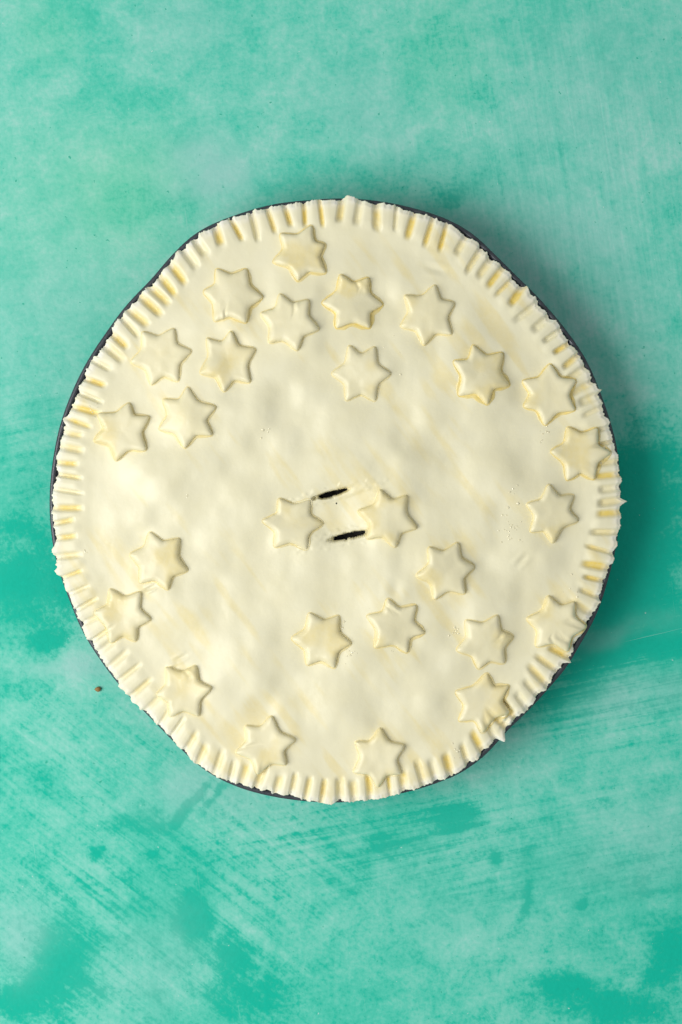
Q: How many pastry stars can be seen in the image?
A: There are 27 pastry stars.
